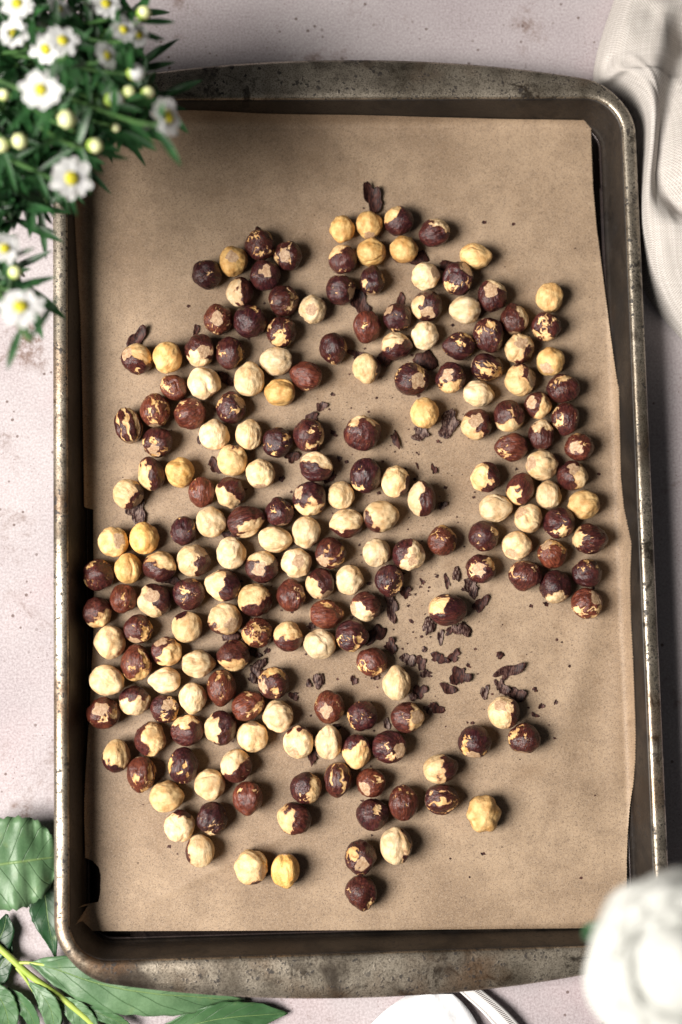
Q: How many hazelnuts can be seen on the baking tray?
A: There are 200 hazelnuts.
